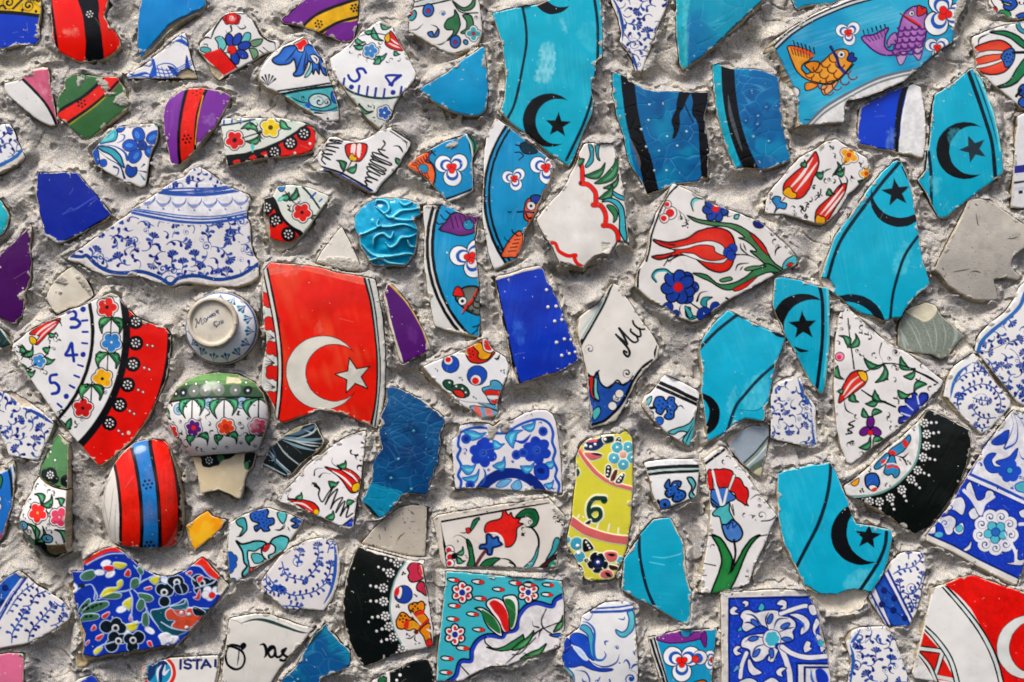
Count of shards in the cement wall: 95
